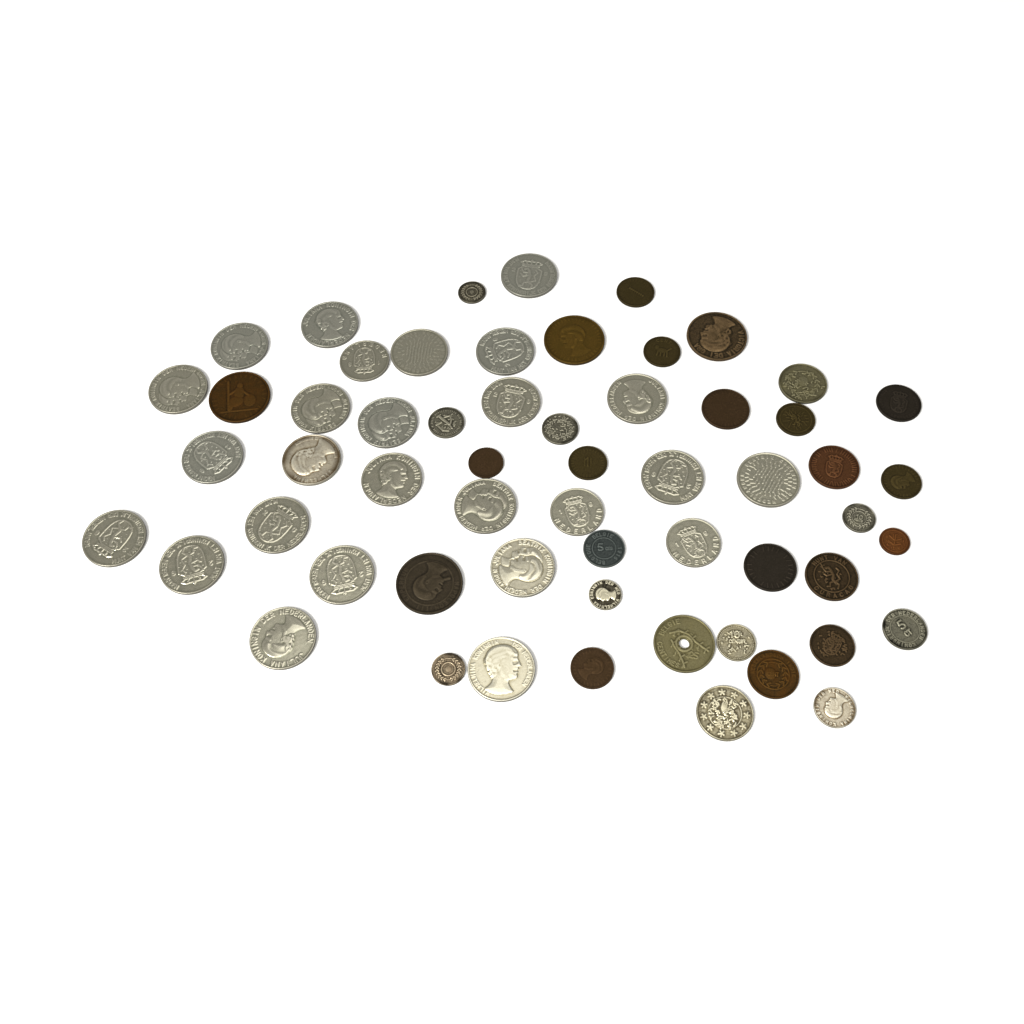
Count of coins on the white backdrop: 58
